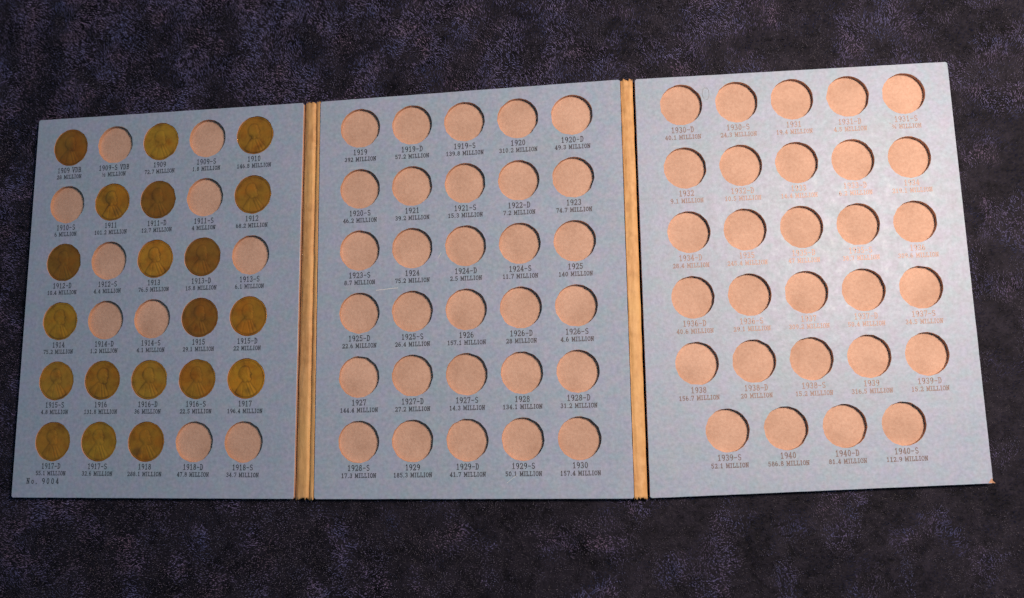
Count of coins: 20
